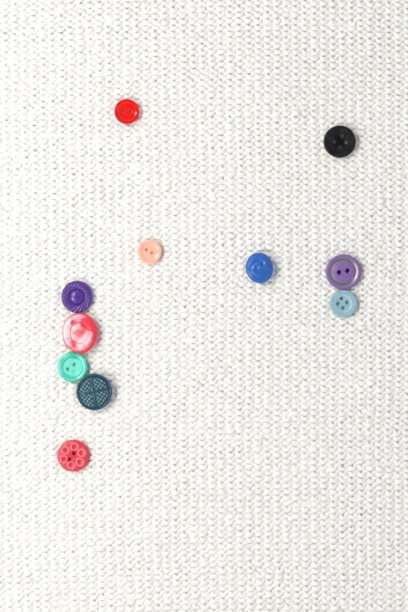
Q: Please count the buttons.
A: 11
